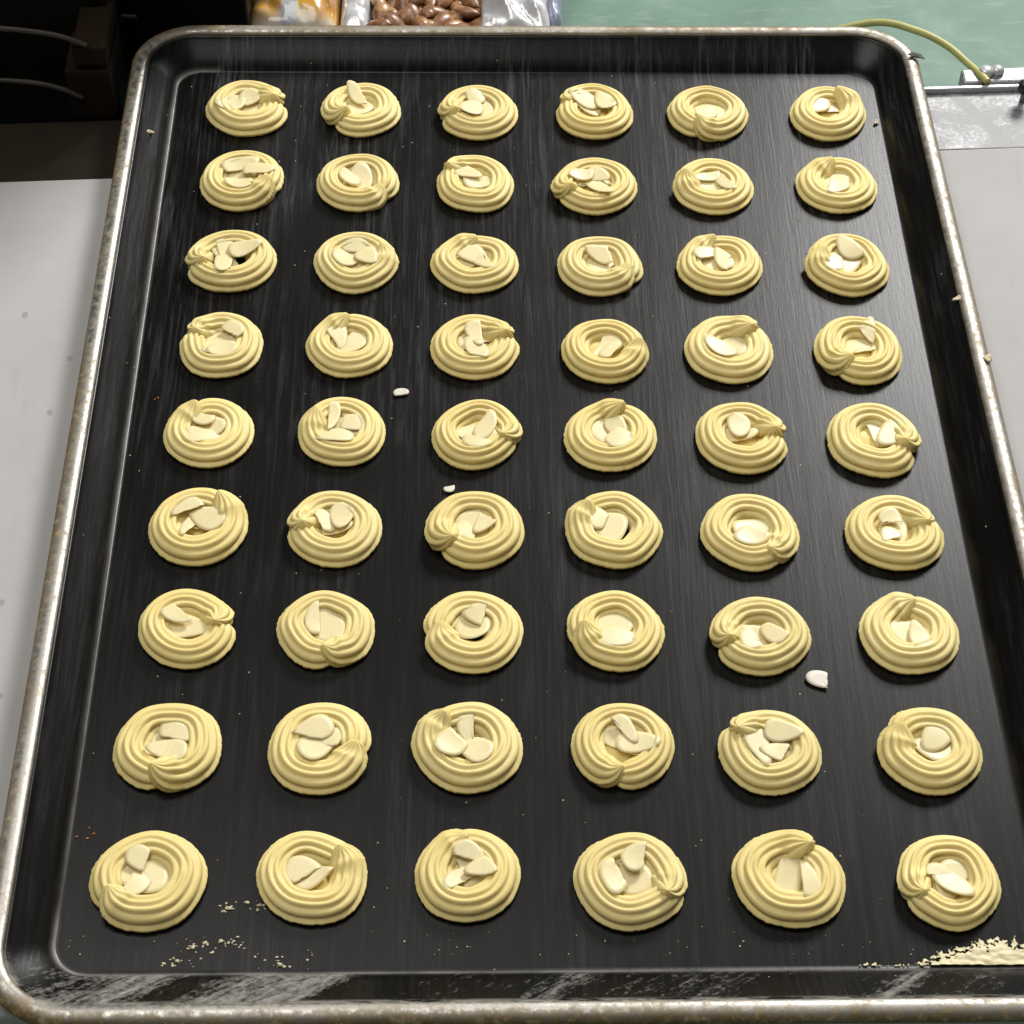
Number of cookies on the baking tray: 54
